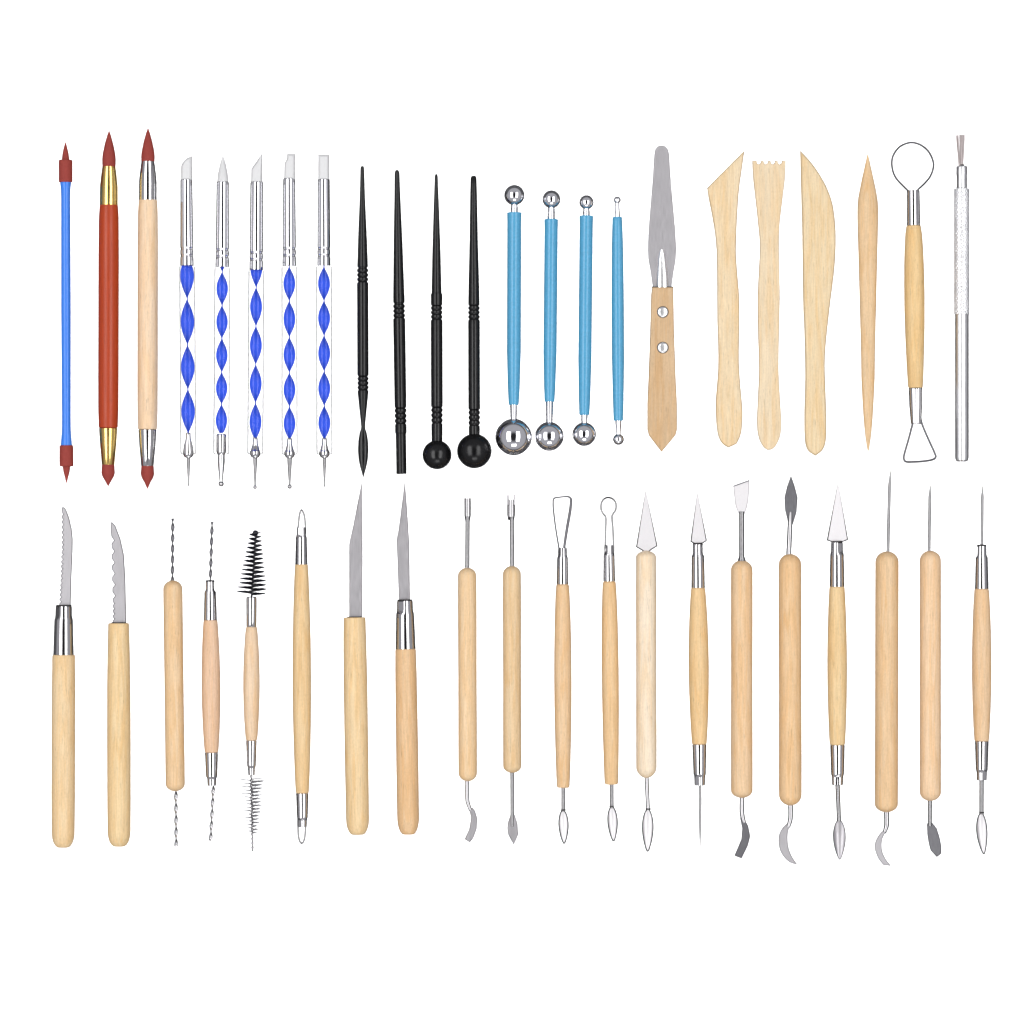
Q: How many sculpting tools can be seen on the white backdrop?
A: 43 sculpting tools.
